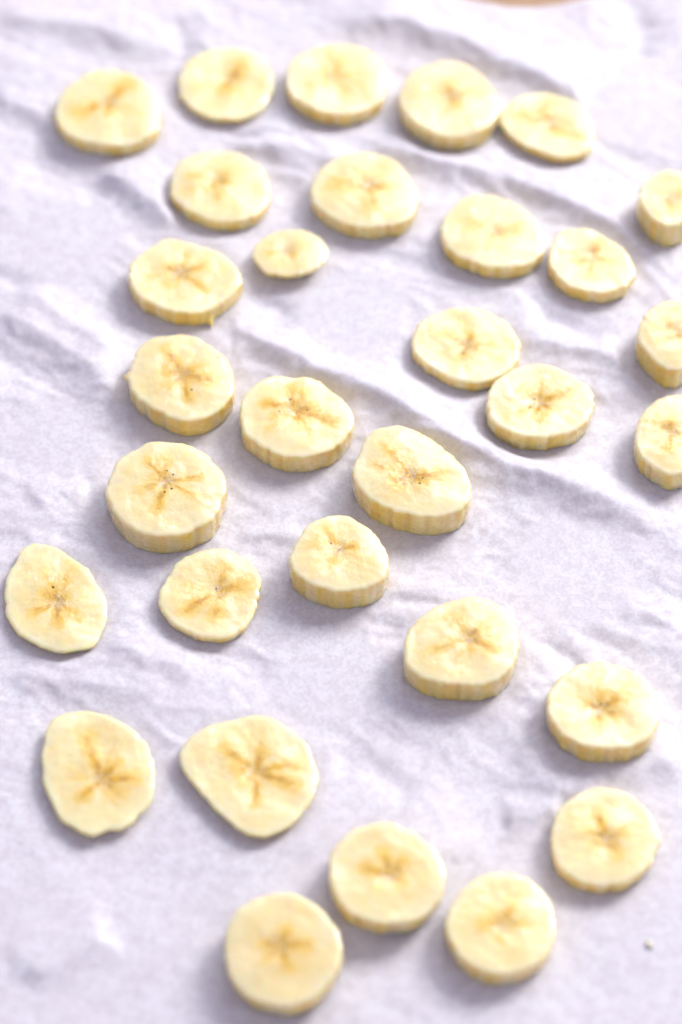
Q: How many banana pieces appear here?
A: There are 31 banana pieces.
